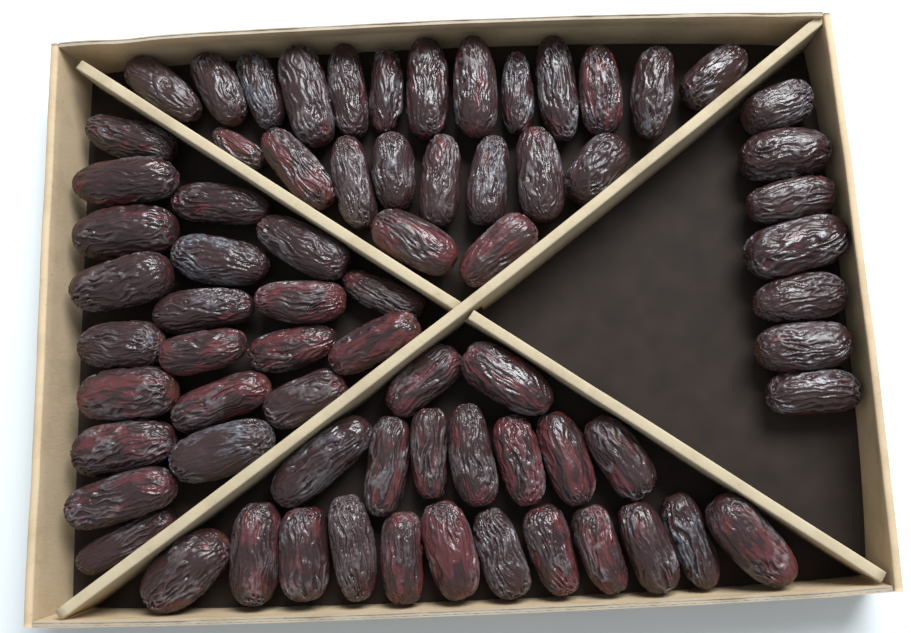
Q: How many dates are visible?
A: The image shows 72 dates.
